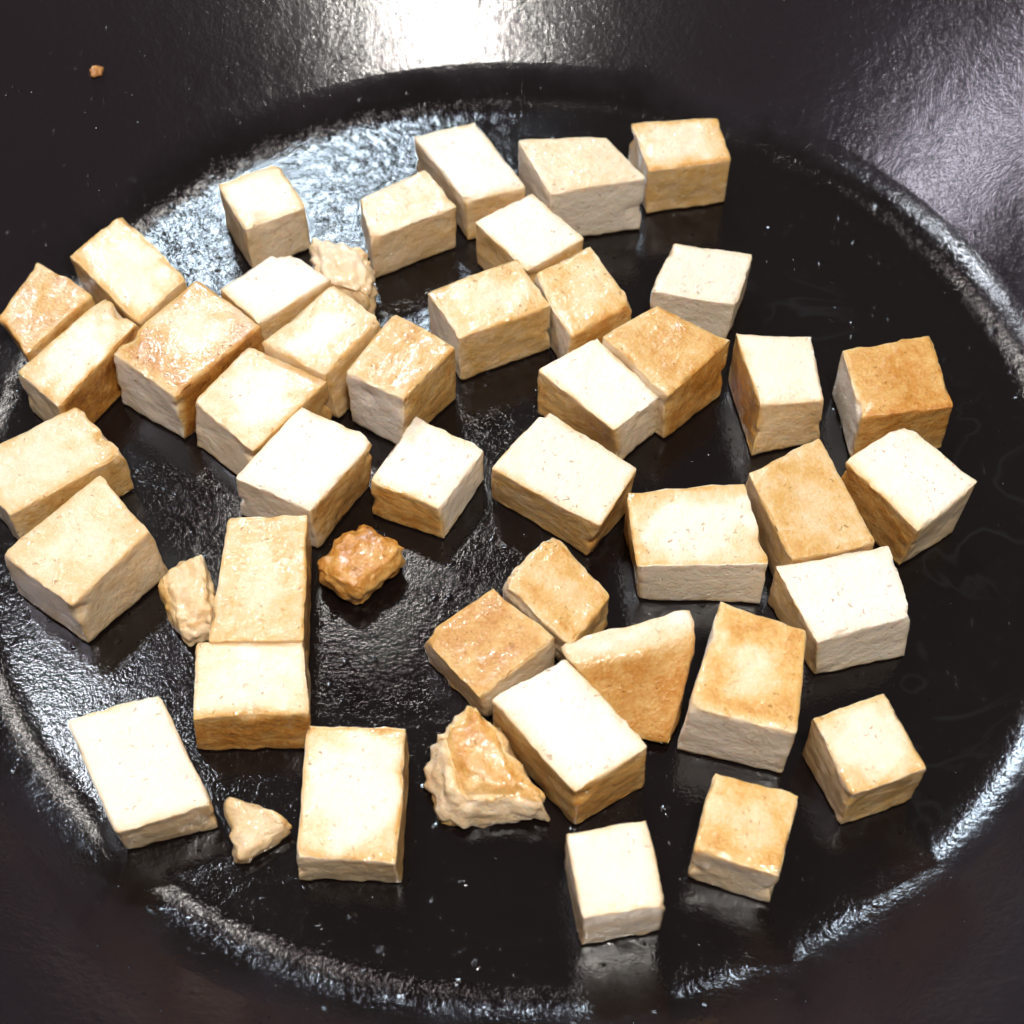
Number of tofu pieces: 47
